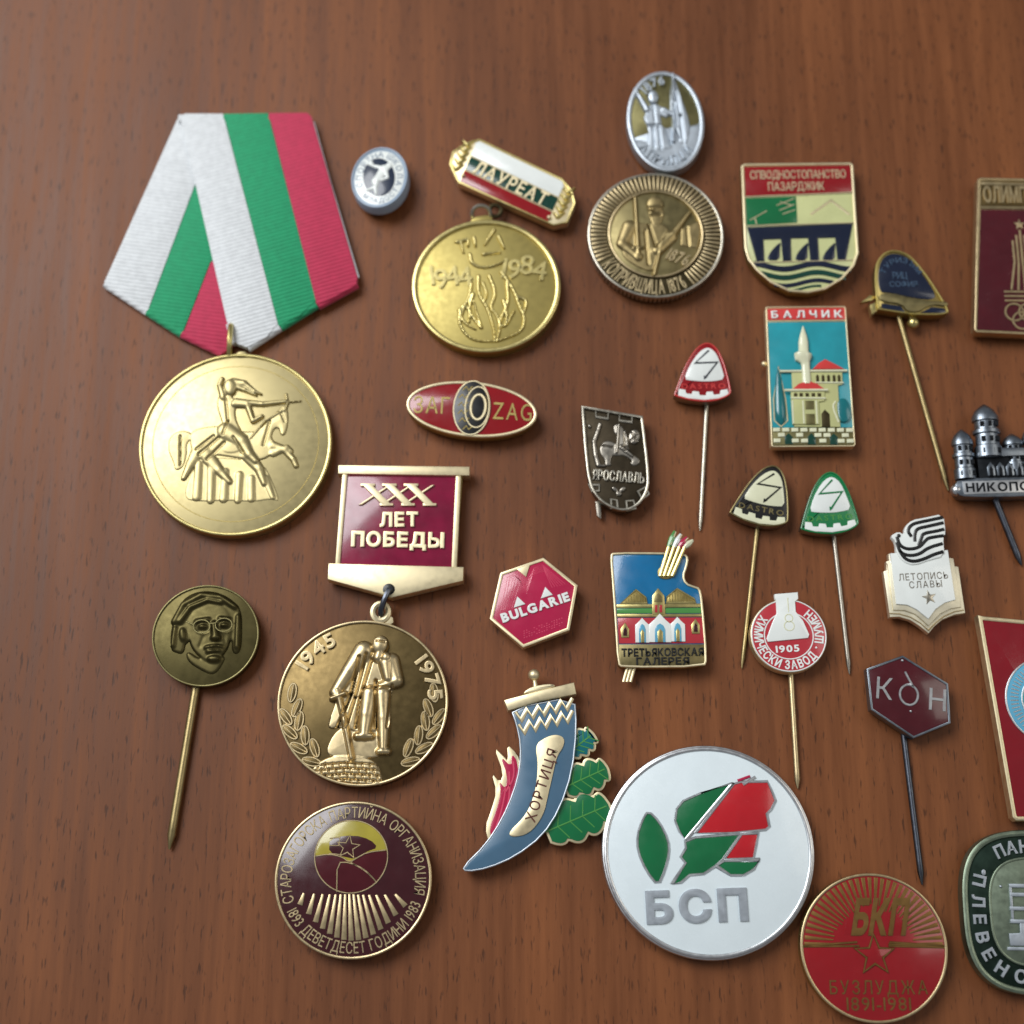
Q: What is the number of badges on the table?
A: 25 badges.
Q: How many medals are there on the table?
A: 3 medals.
